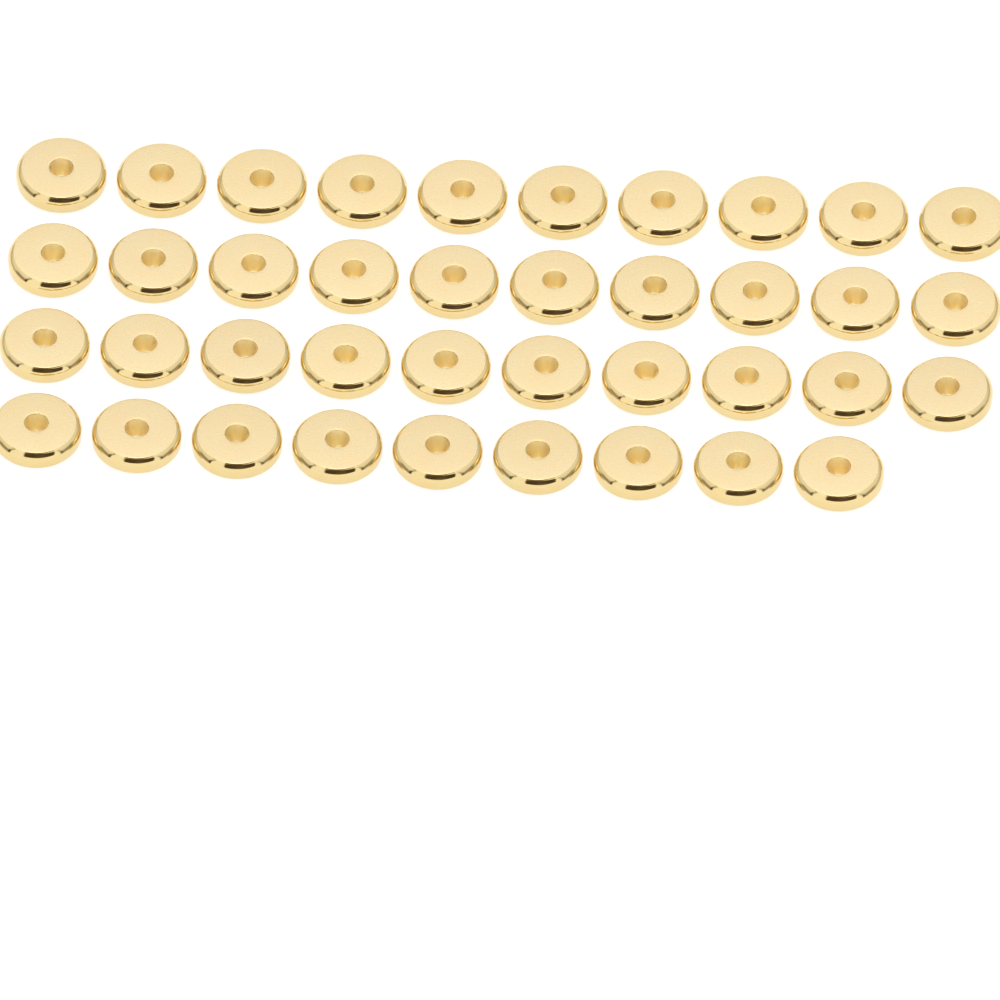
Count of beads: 39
